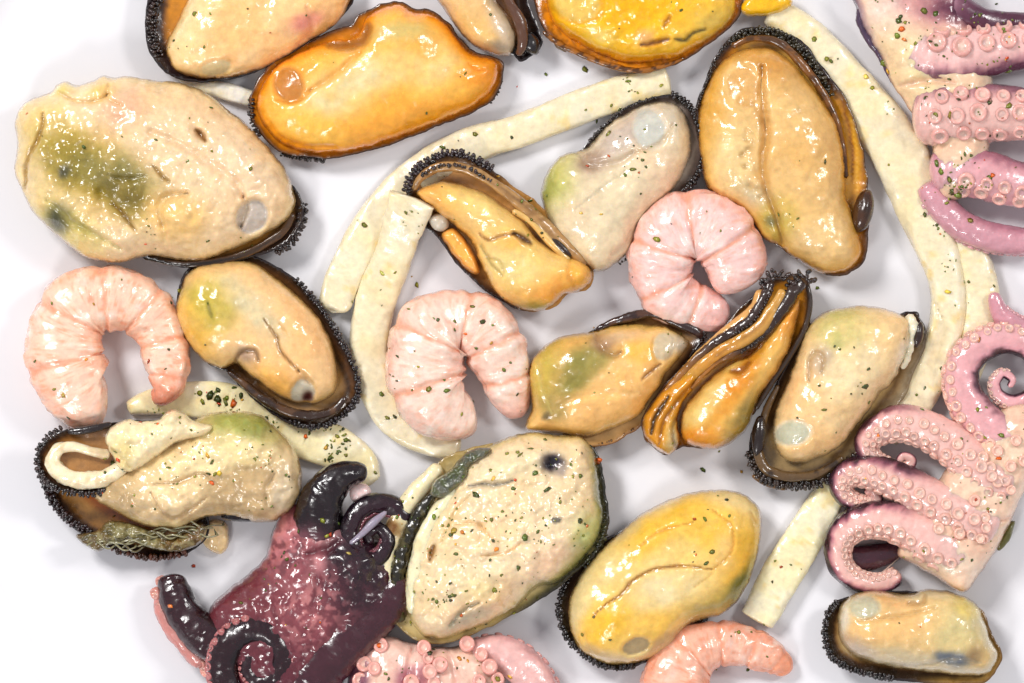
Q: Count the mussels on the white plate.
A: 16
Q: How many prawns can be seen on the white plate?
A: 4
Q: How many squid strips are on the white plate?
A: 7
